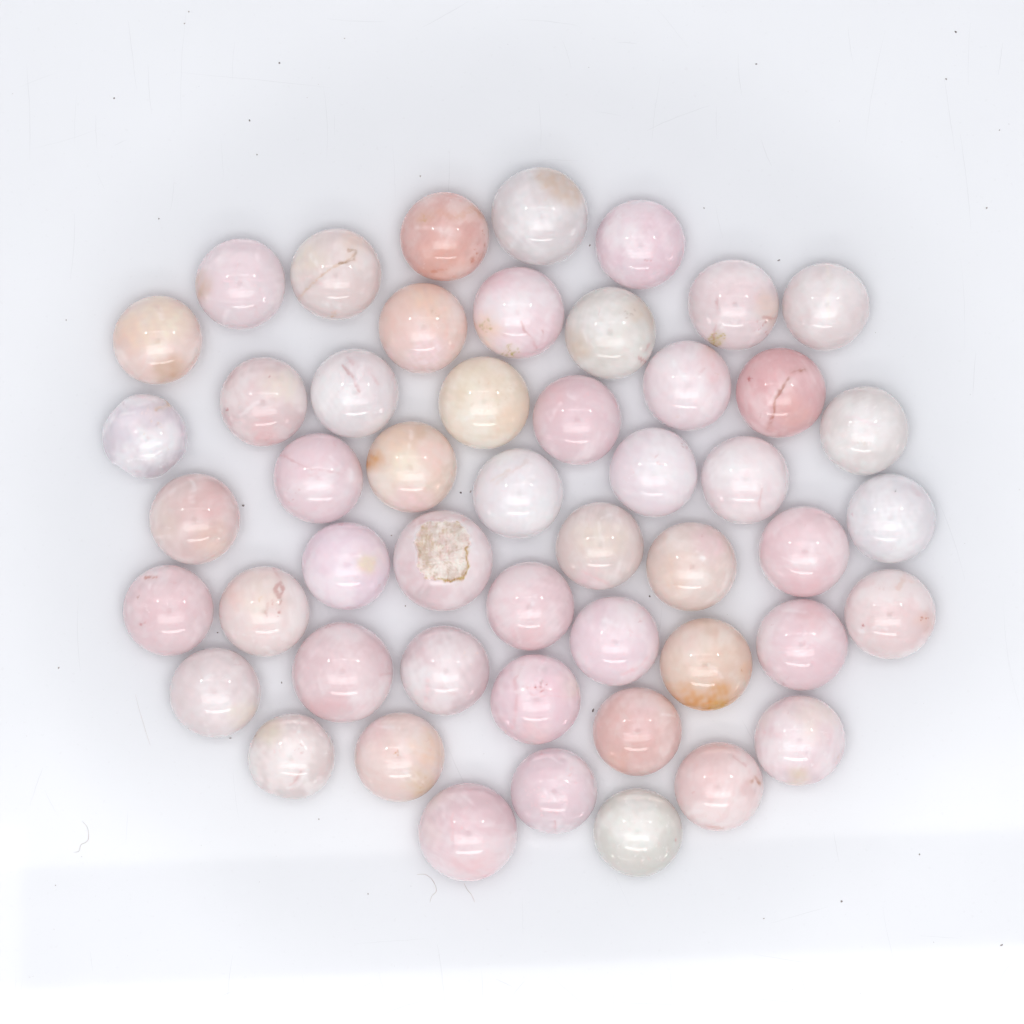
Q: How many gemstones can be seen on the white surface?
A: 50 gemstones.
